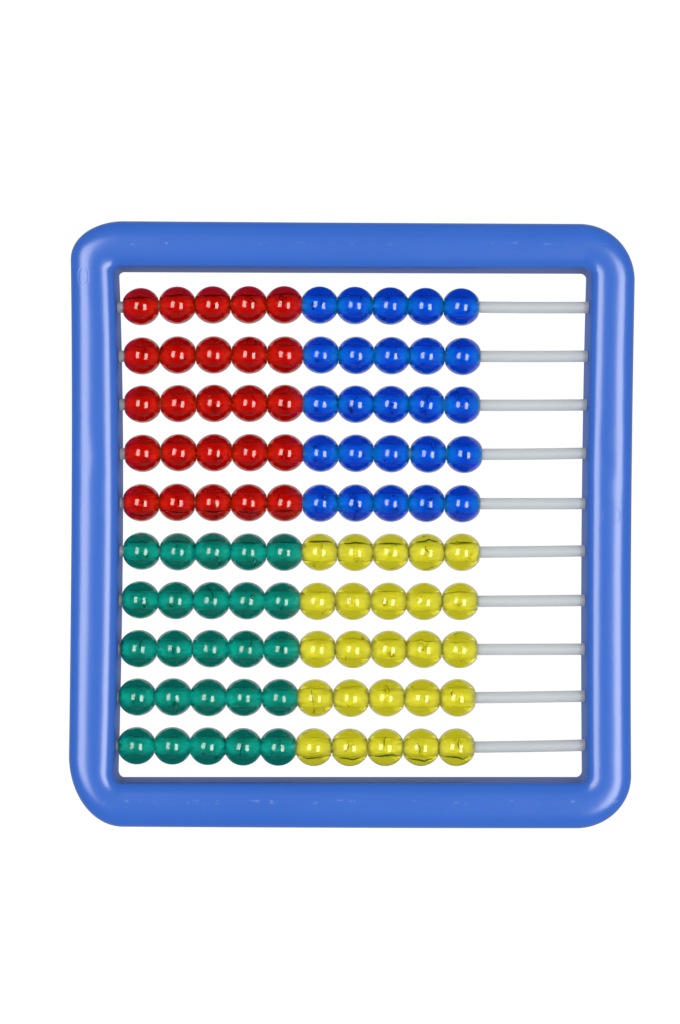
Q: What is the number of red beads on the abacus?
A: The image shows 25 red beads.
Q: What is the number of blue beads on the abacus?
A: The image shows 25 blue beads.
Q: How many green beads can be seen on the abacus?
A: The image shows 25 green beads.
